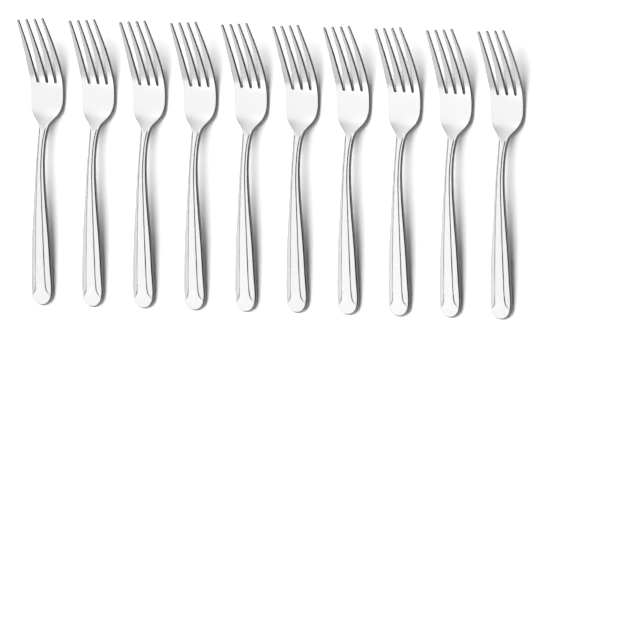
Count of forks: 10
